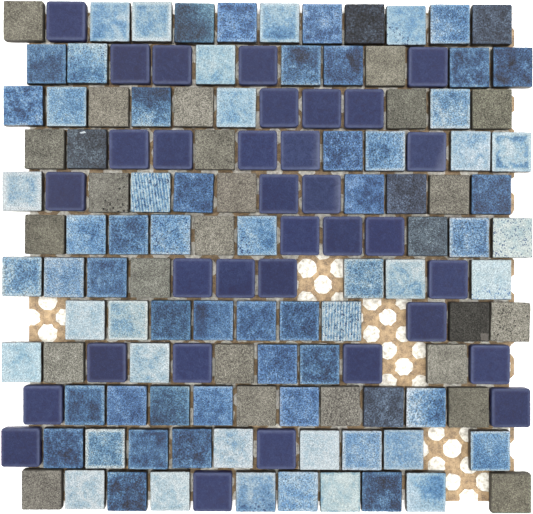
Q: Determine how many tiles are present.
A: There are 138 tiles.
